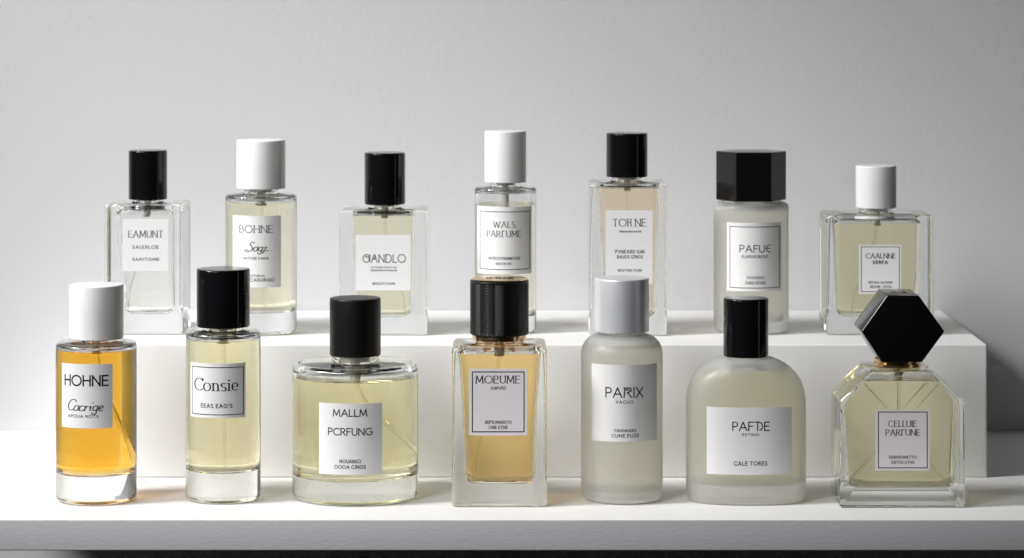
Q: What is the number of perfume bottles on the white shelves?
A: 14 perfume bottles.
